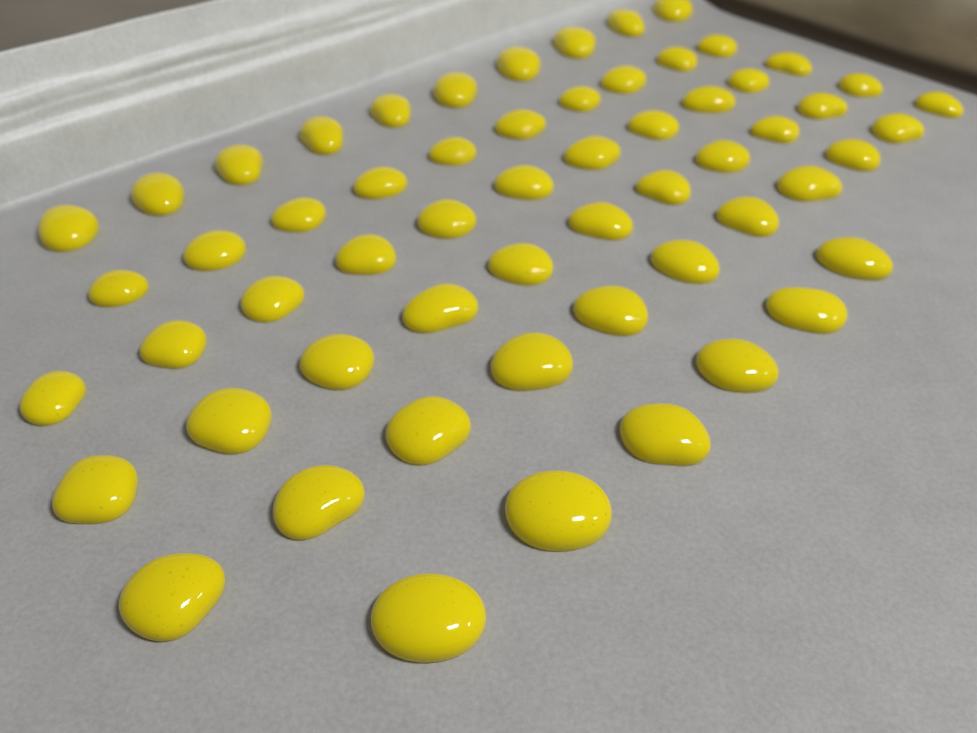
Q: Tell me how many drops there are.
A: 59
